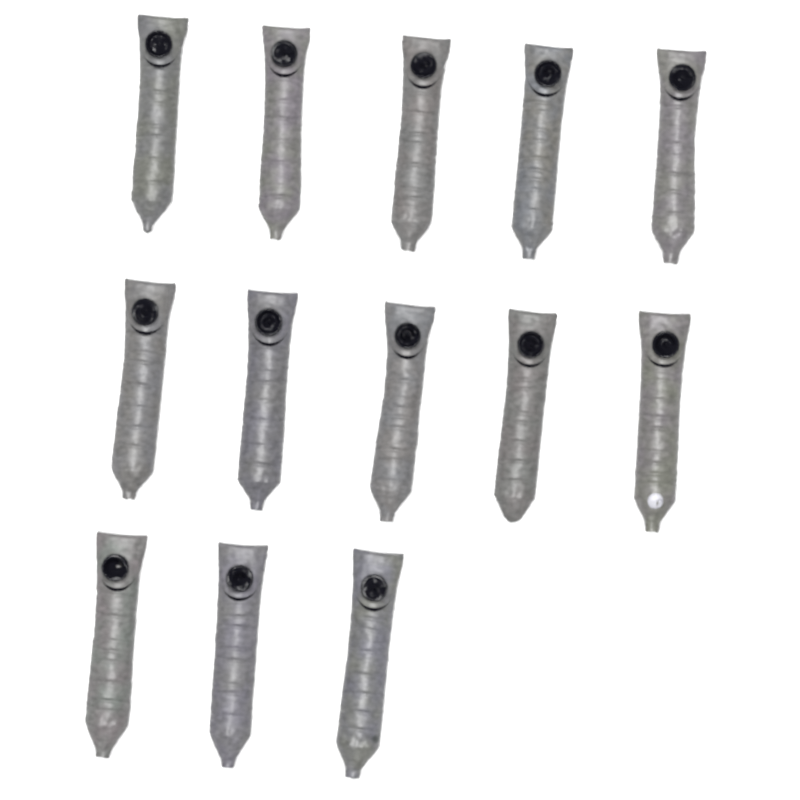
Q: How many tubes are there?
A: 13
